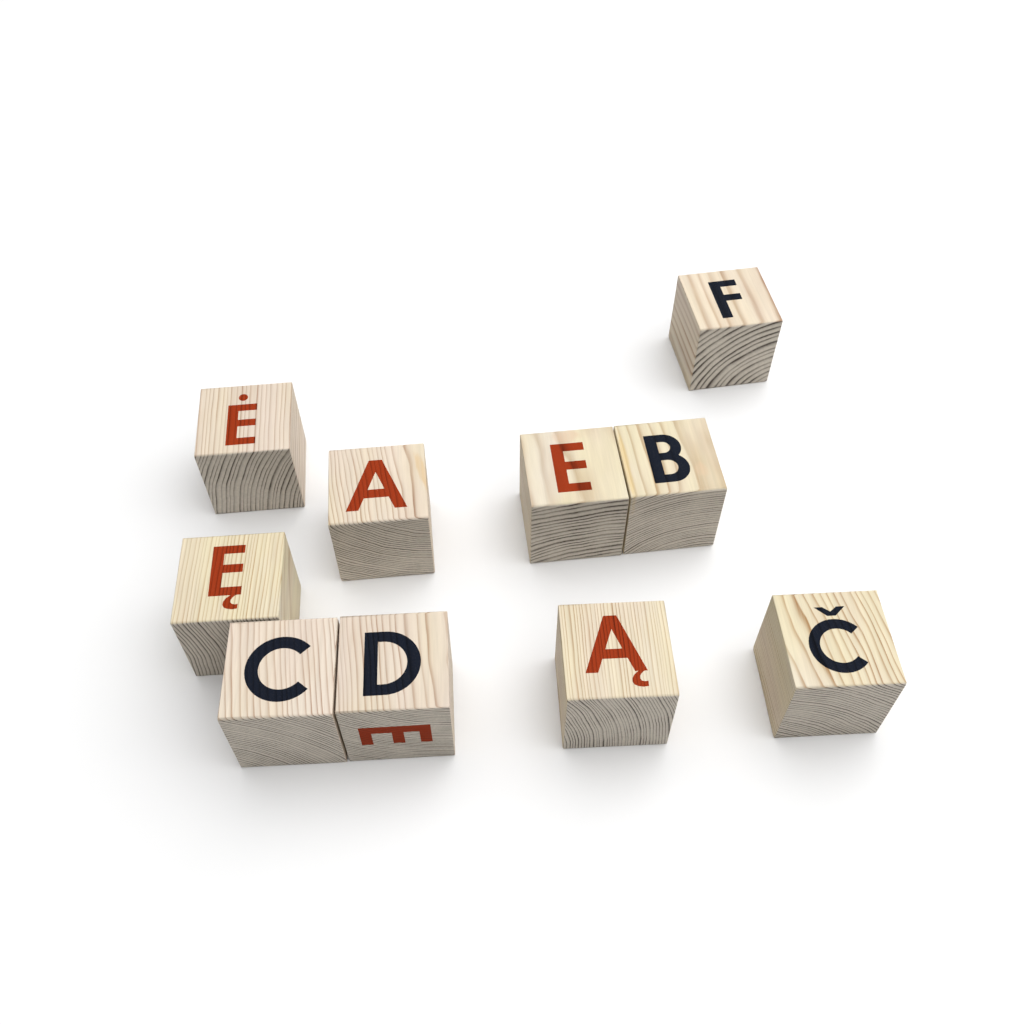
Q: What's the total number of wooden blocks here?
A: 10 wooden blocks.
